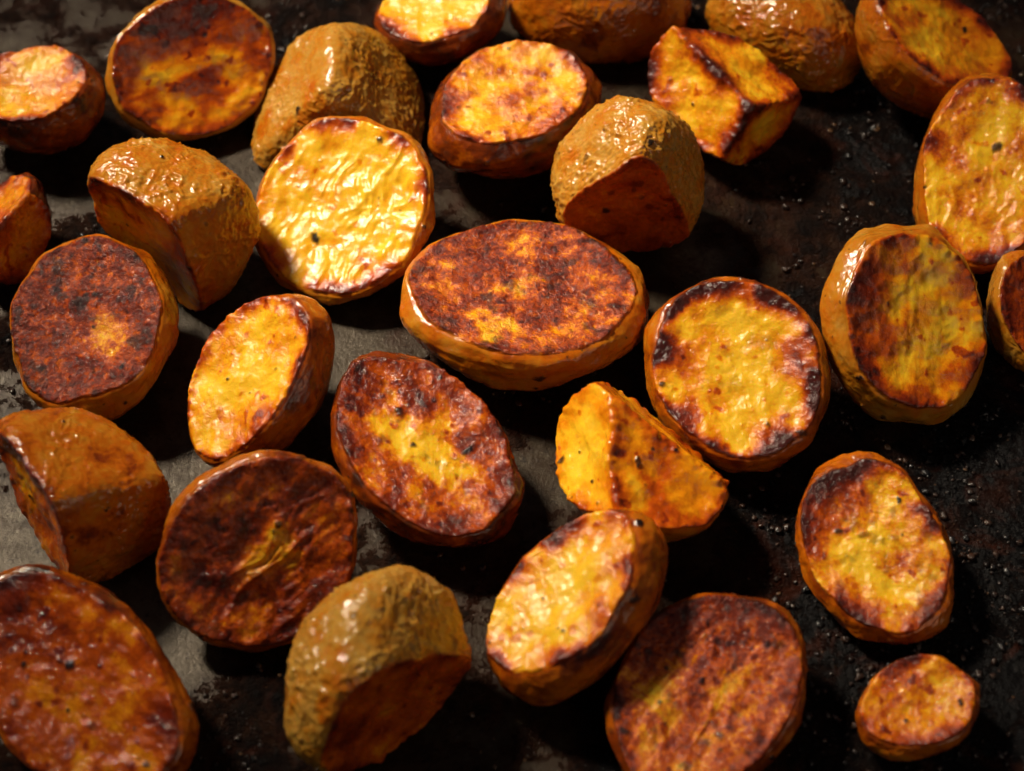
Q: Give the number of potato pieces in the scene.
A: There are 30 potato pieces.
